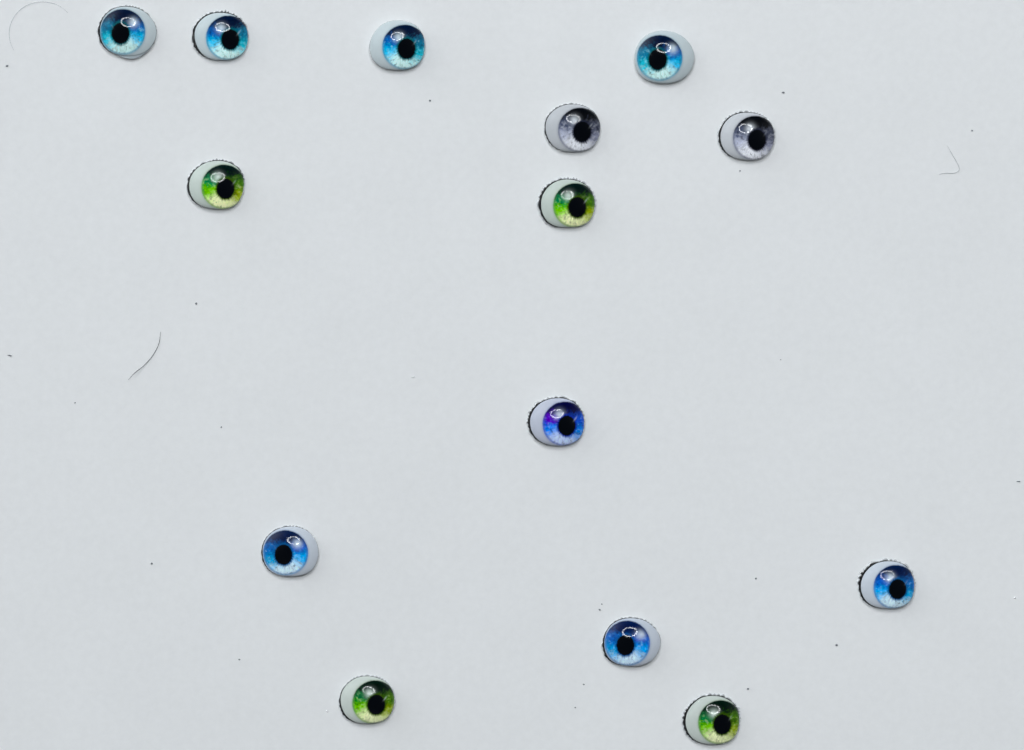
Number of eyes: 14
